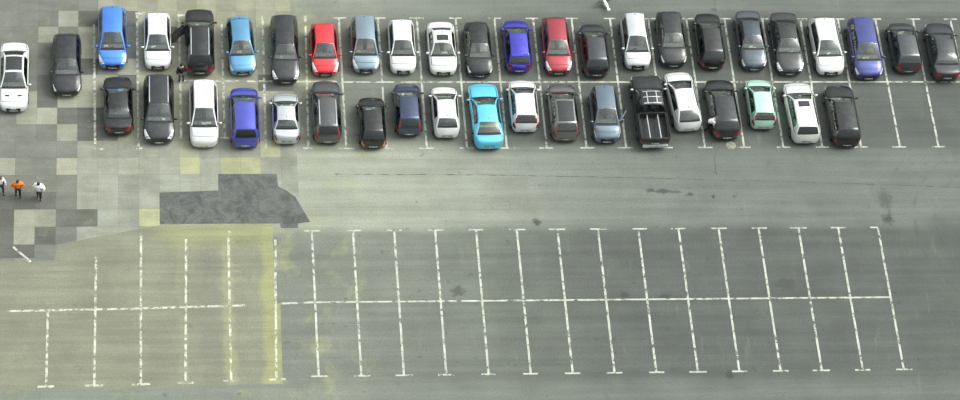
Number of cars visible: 43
